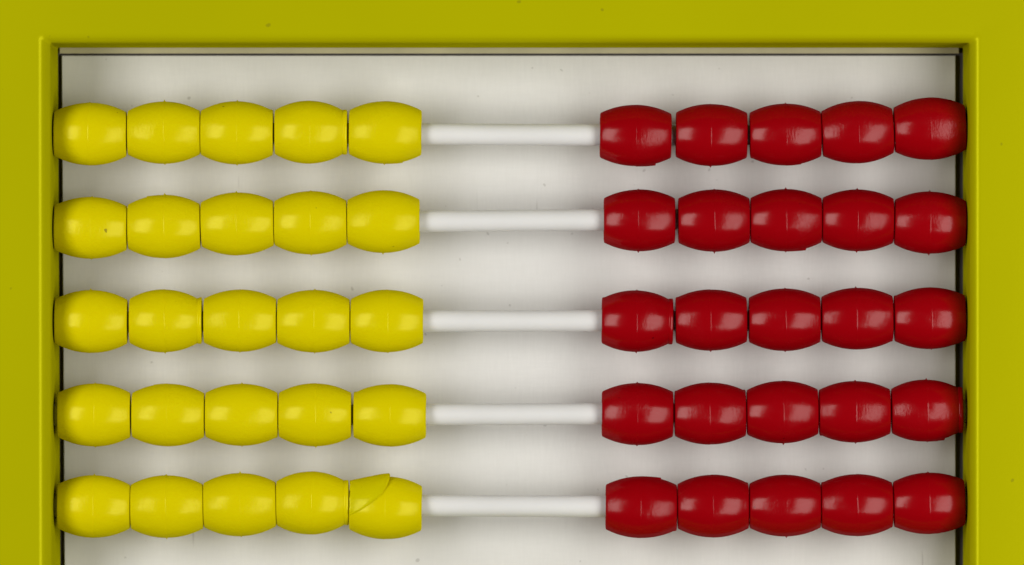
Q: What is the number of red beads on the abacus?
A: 25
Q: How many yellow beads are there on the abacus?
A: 25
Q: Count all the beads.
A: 50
